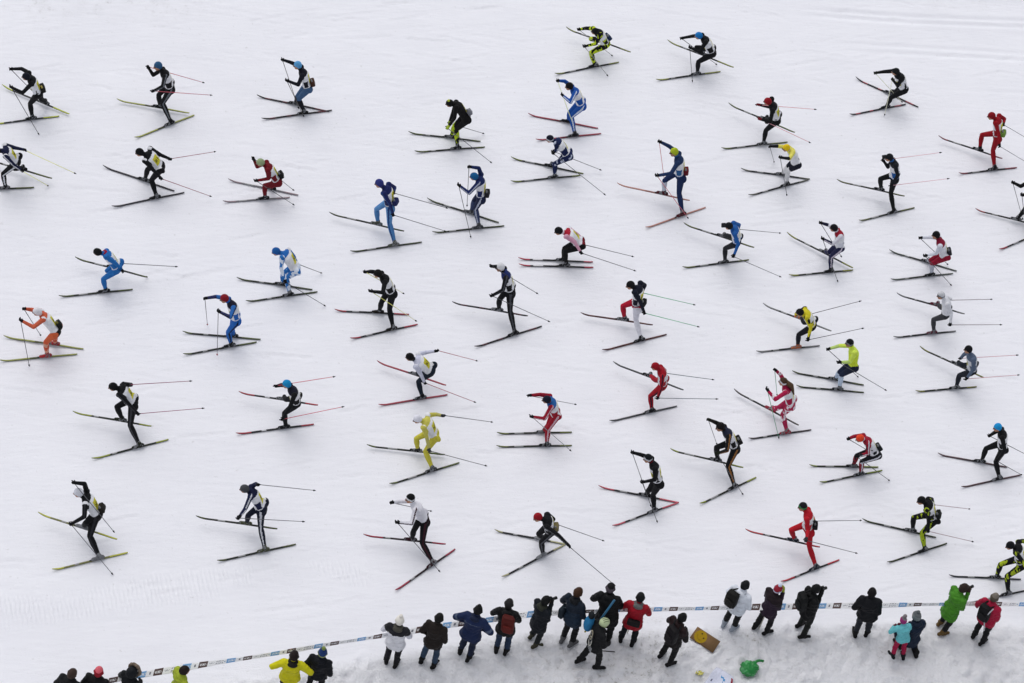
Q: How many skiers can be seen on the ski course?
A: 53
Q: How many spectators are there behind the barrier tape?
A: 24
